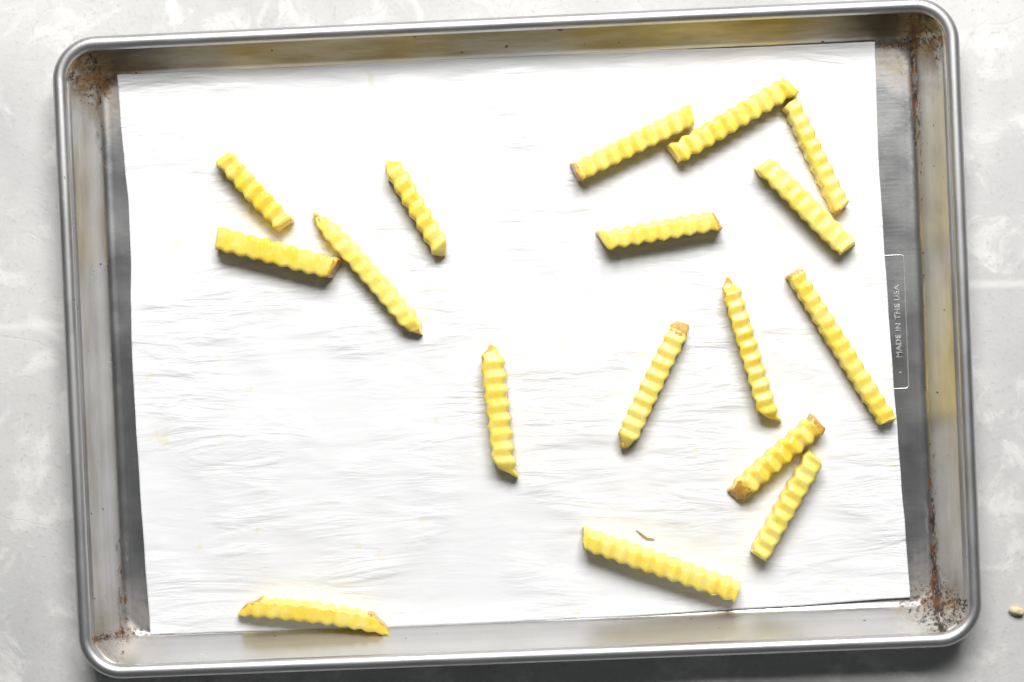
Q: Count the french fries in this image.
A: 17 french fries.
